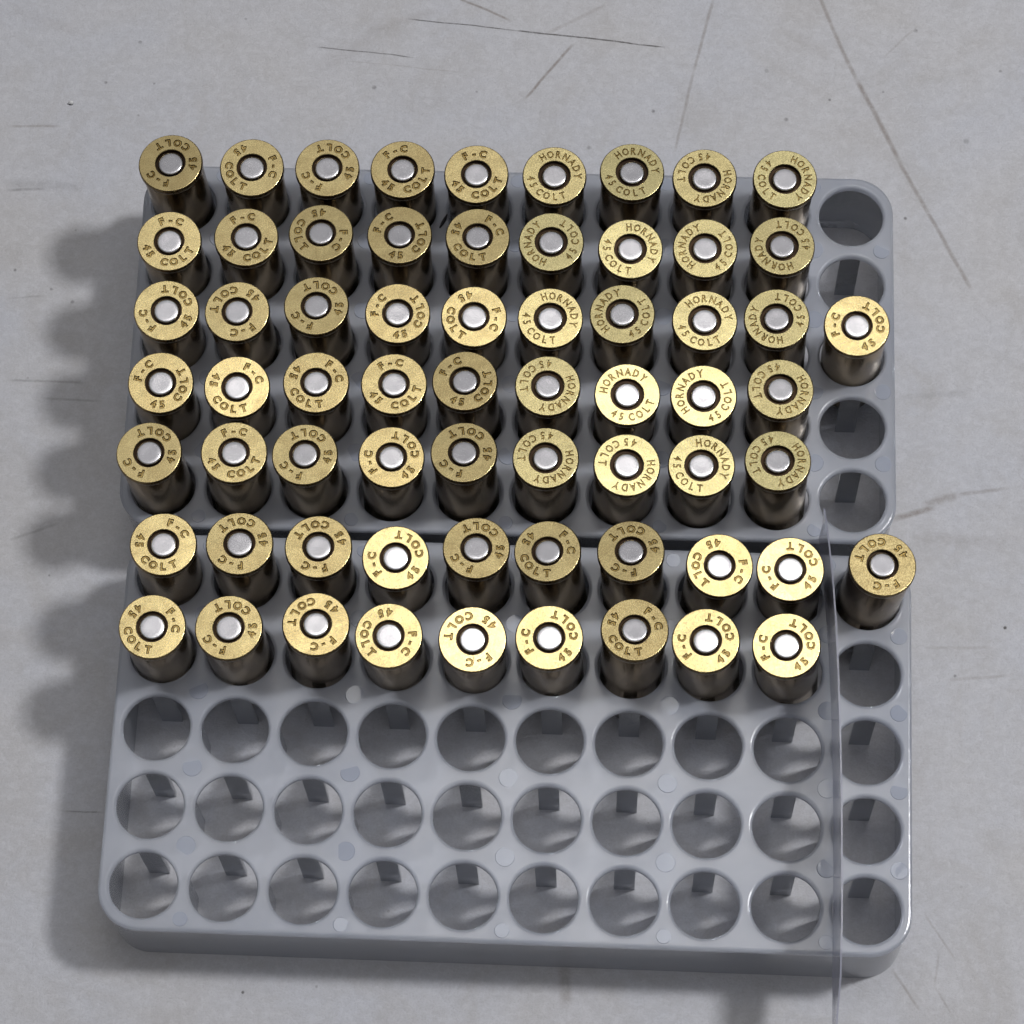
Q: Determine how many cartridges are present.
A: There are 65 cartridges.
